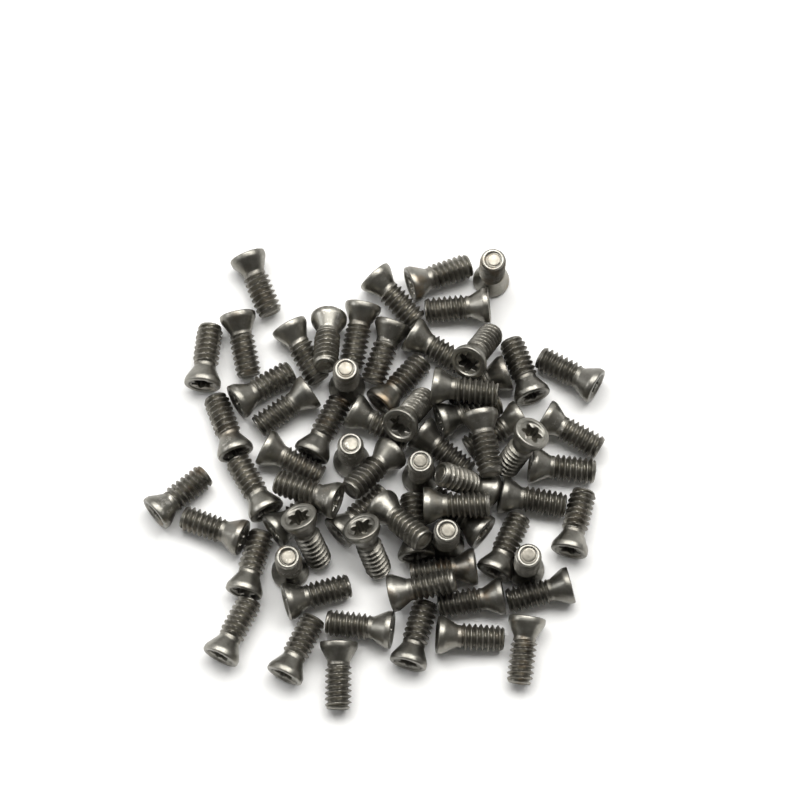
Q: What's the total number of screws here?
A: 68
